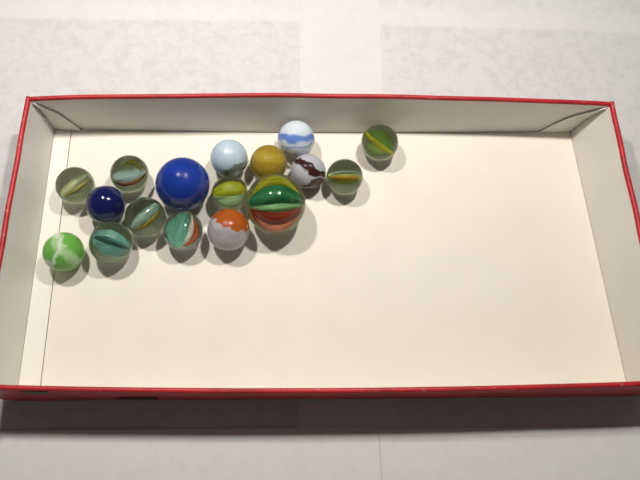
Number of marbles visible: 17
